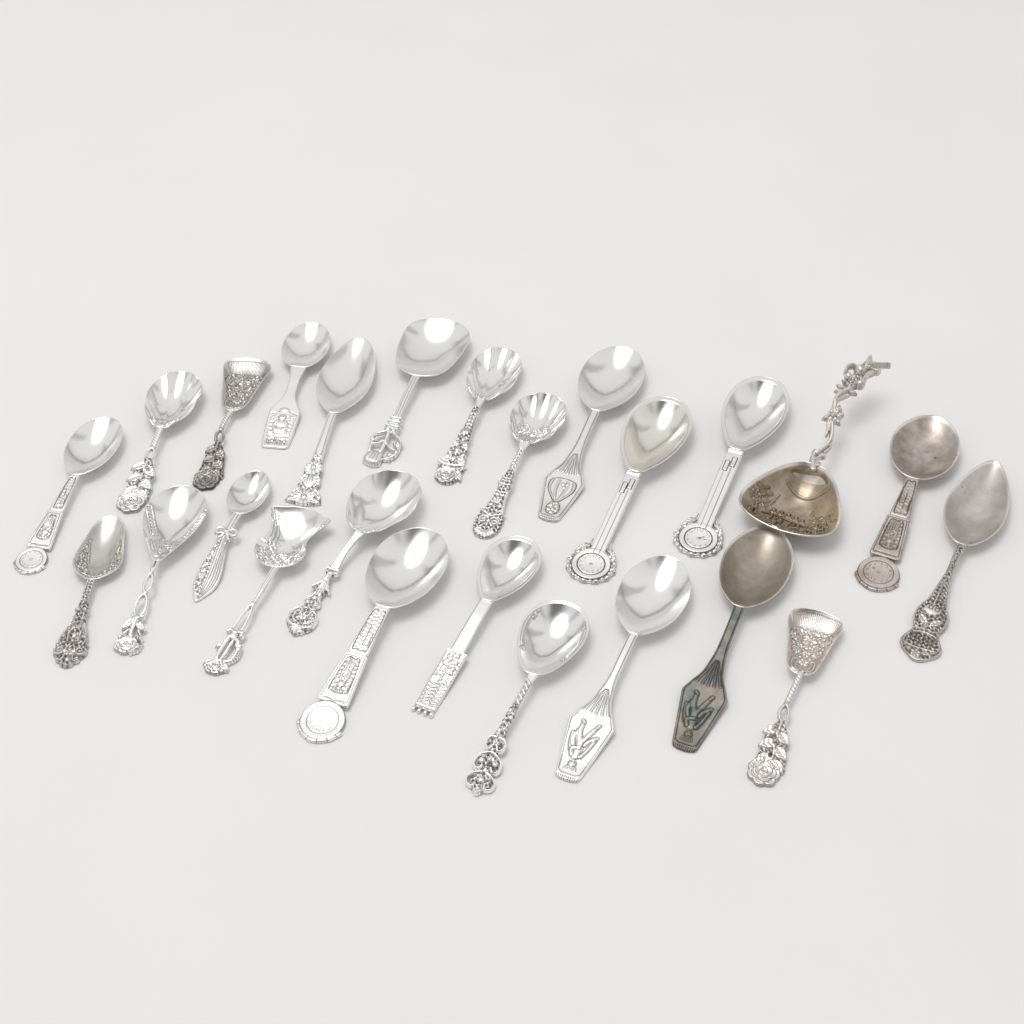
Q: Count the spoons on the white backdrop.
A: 25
